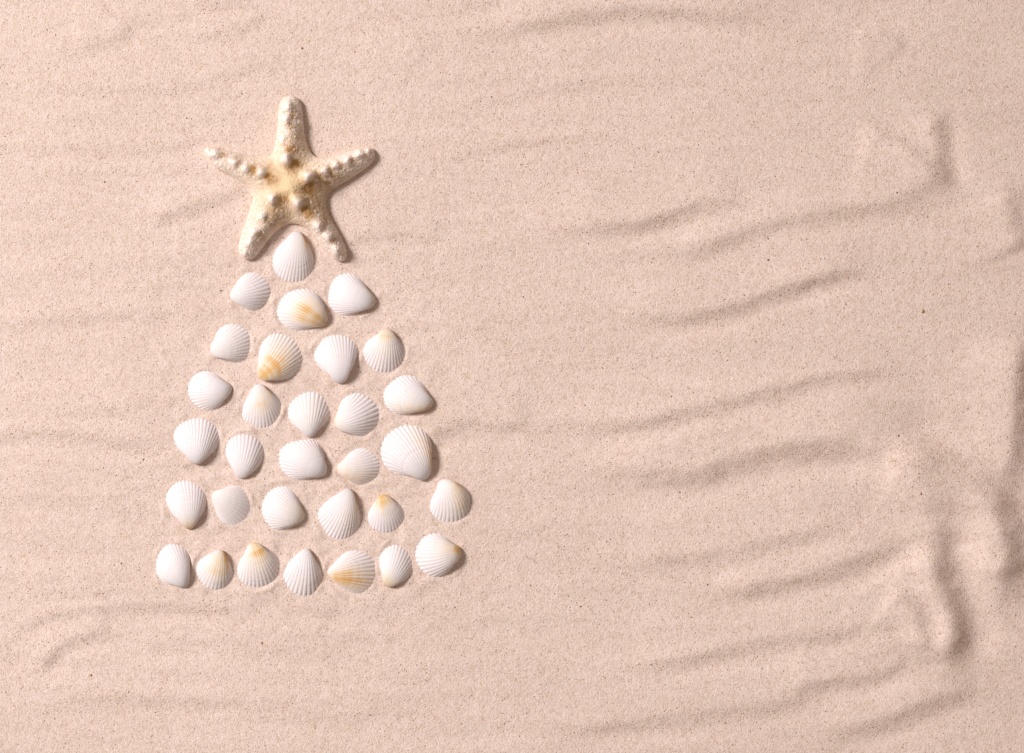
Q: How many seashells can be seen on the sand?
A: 31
